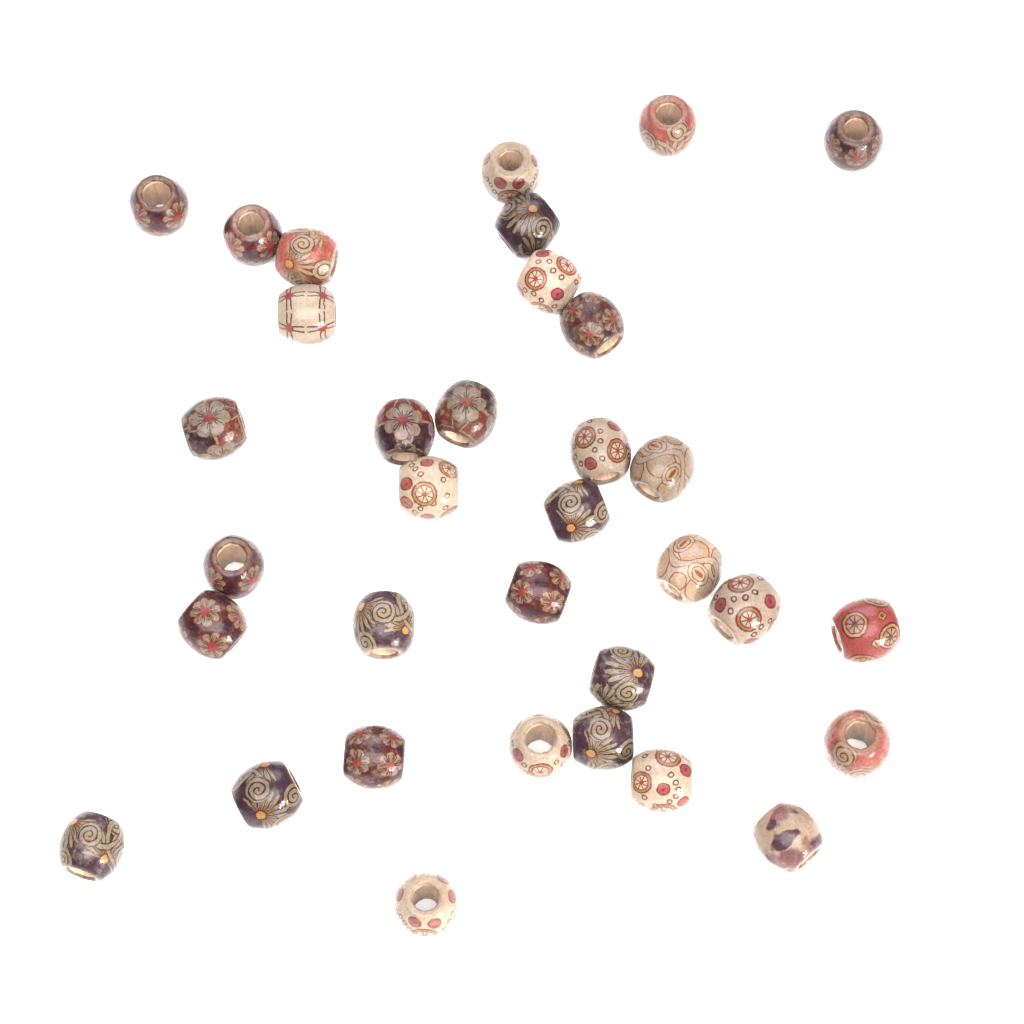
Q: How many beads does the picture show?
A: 34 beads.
